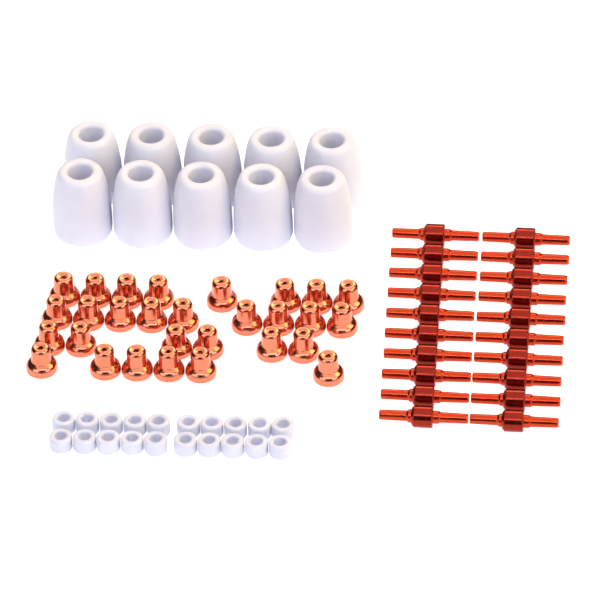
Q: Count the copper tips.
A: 29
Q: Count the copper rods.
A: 20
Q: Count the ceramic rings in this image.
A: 20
